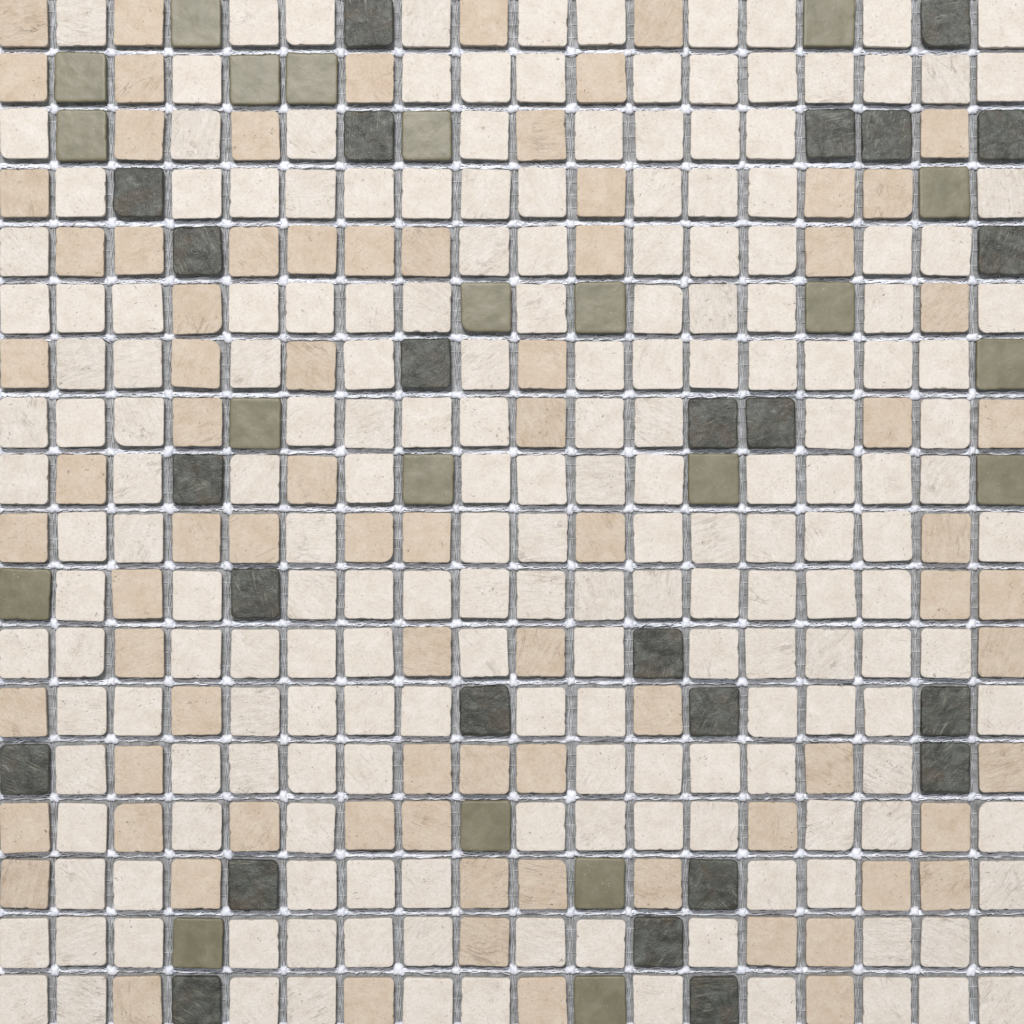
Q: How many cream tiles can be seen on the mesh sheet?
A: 198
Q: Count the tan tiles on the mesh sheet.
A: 80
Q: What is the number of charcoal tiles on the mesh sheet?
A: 25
